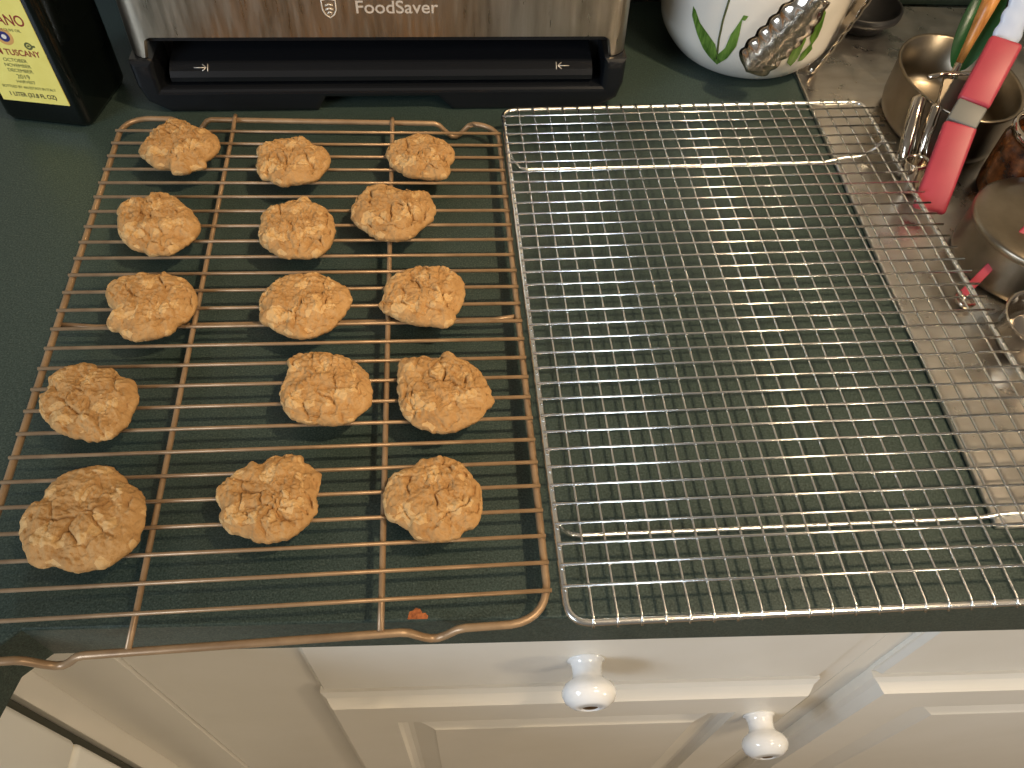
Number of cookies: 15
